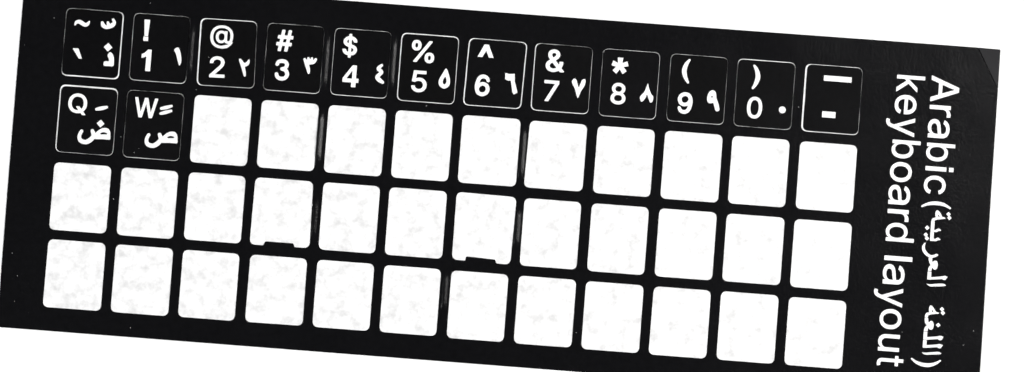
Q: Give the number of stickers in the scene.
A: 14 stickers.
